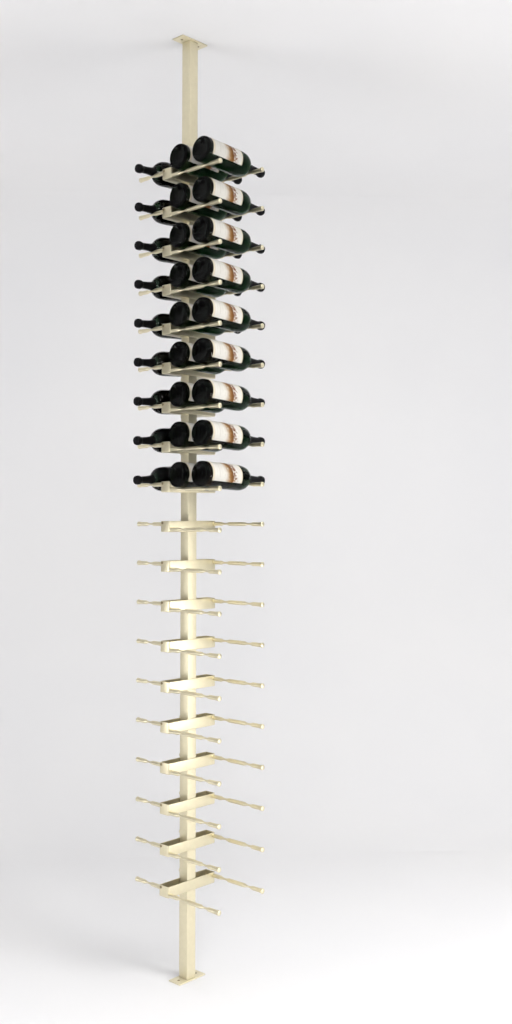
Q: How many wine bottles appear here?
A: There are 27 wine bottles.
